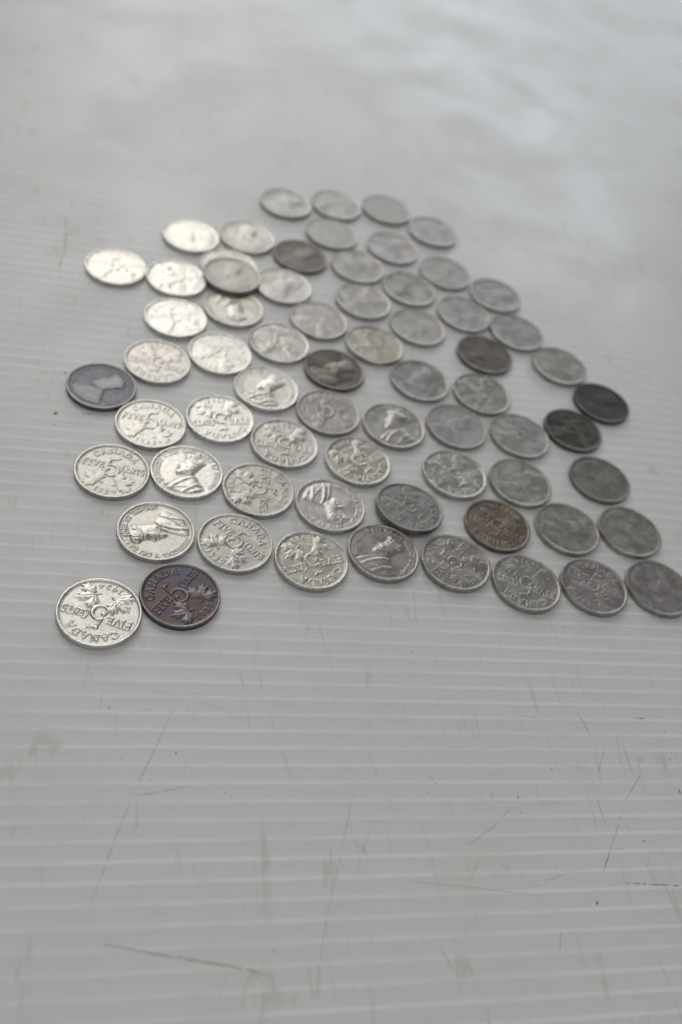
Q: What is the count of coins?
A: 67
